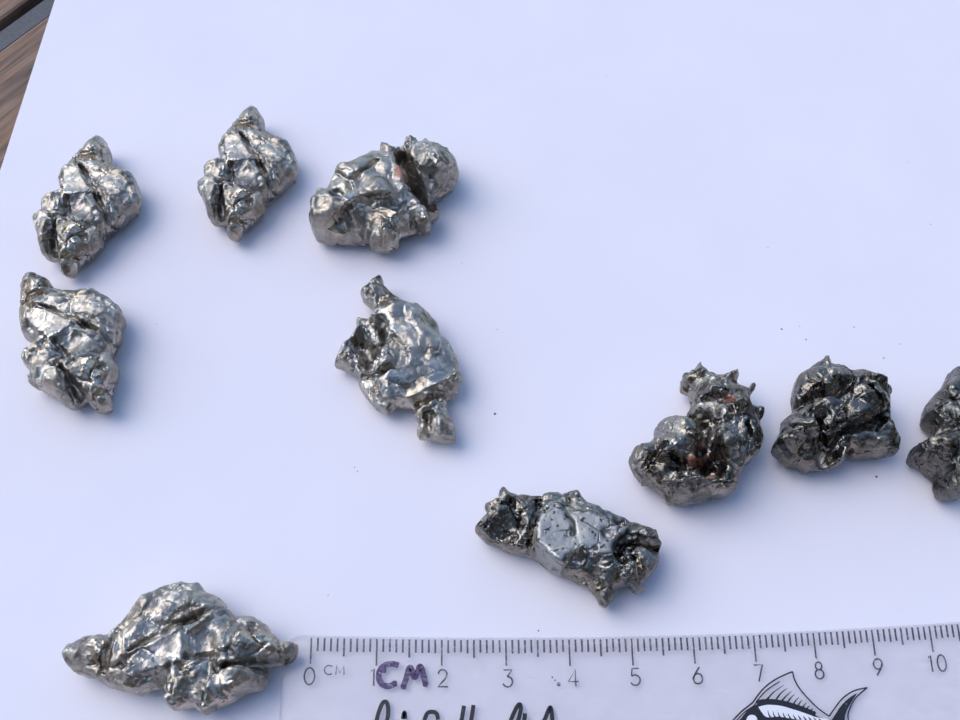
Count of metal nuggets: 10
